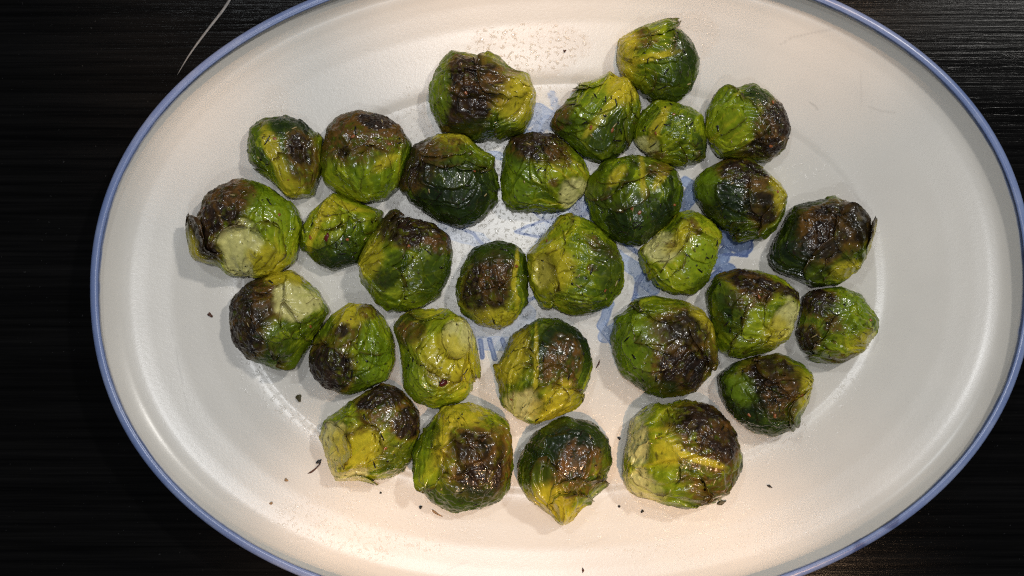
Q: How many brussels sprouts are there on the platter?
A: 30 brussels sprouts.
